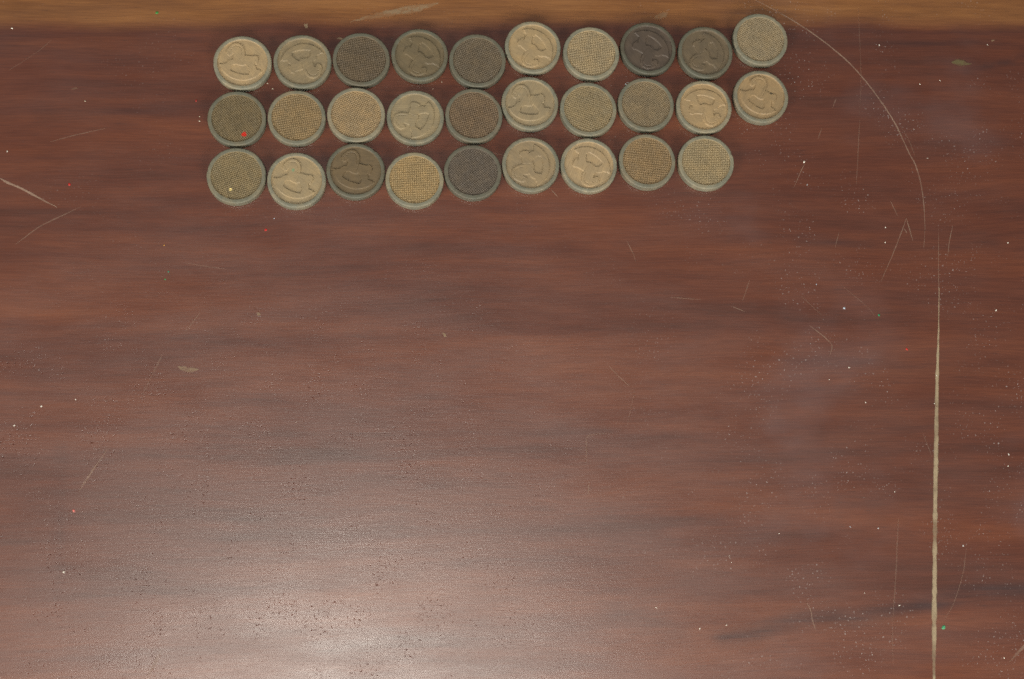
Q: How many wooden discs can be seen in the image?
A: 29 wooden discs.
